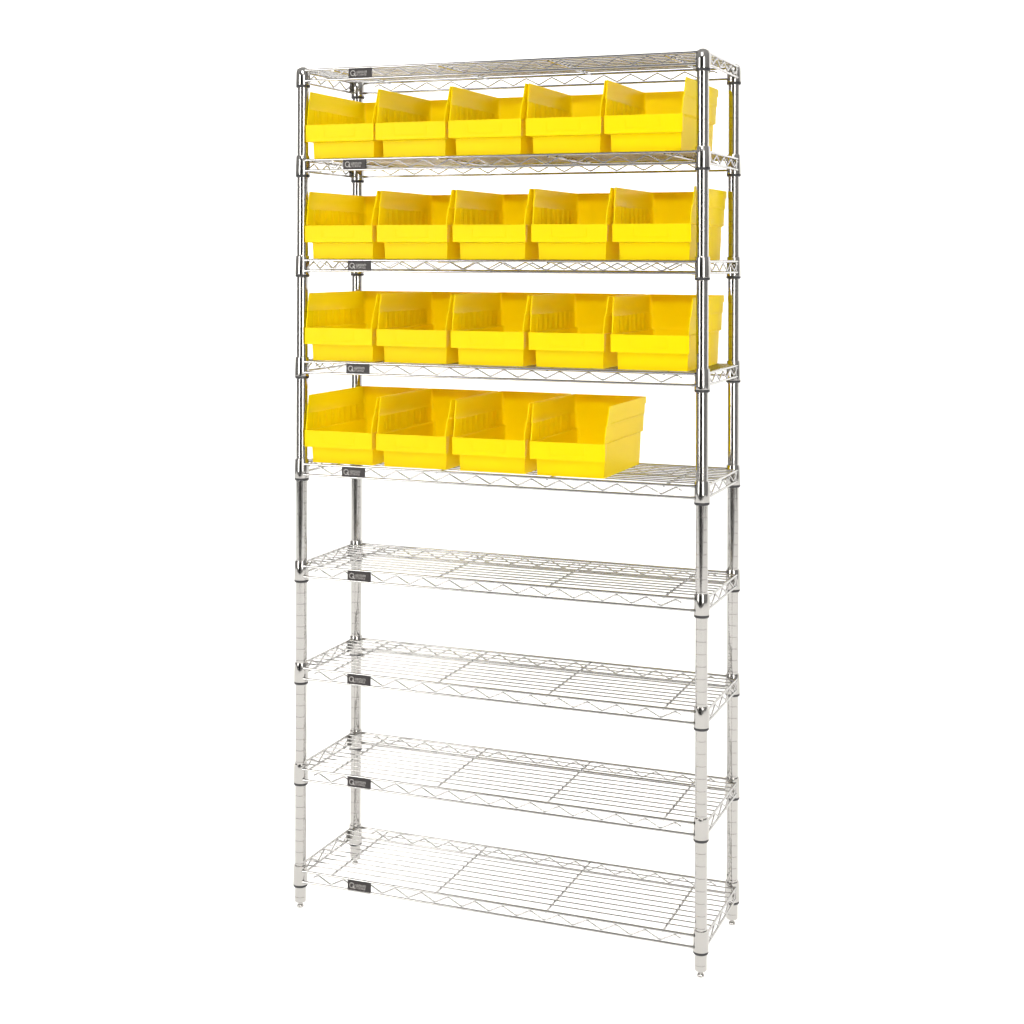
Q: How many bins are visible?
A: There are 19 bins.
